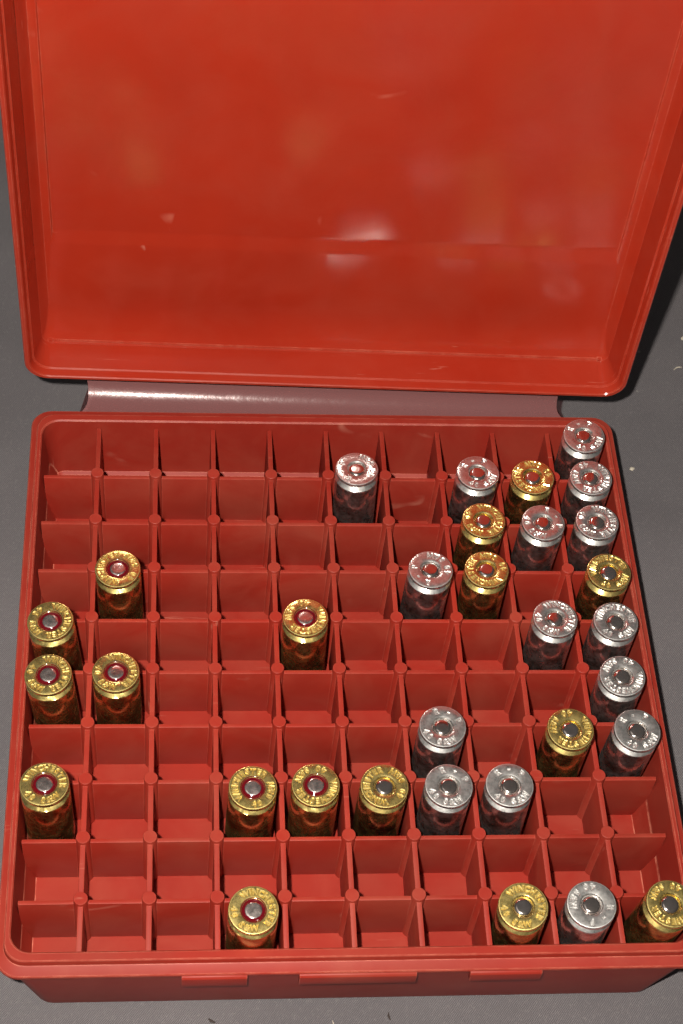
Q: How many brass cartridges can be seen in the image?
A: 17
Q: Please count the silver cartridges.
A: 15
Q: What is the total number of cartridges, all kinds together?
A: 32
